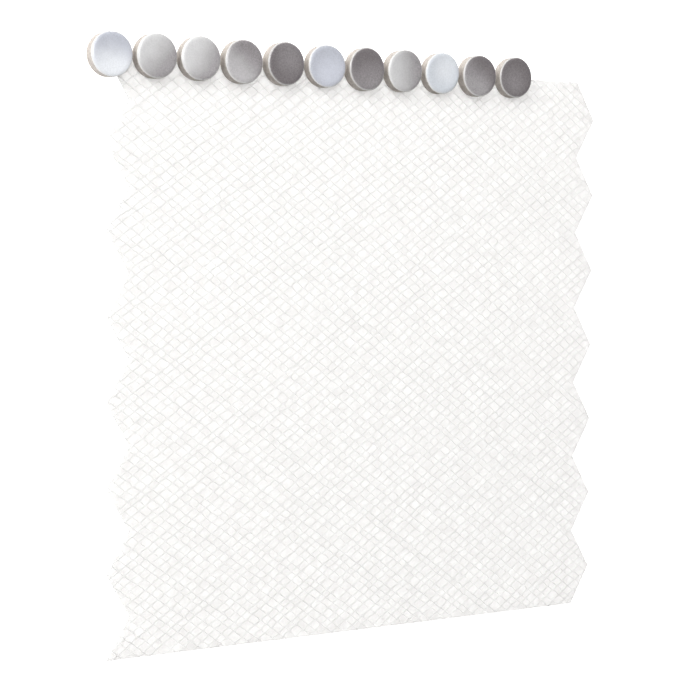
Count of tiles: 11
